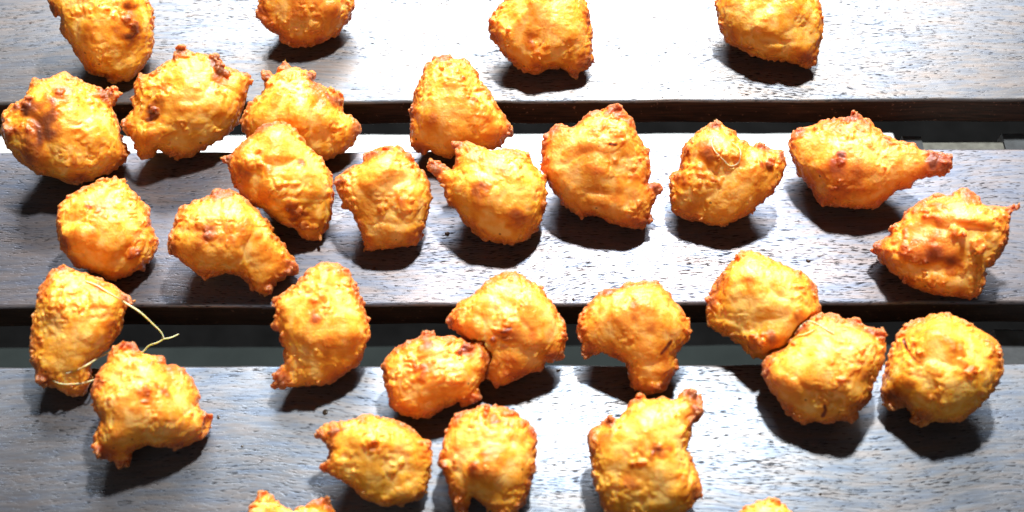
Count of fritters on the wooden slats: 31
